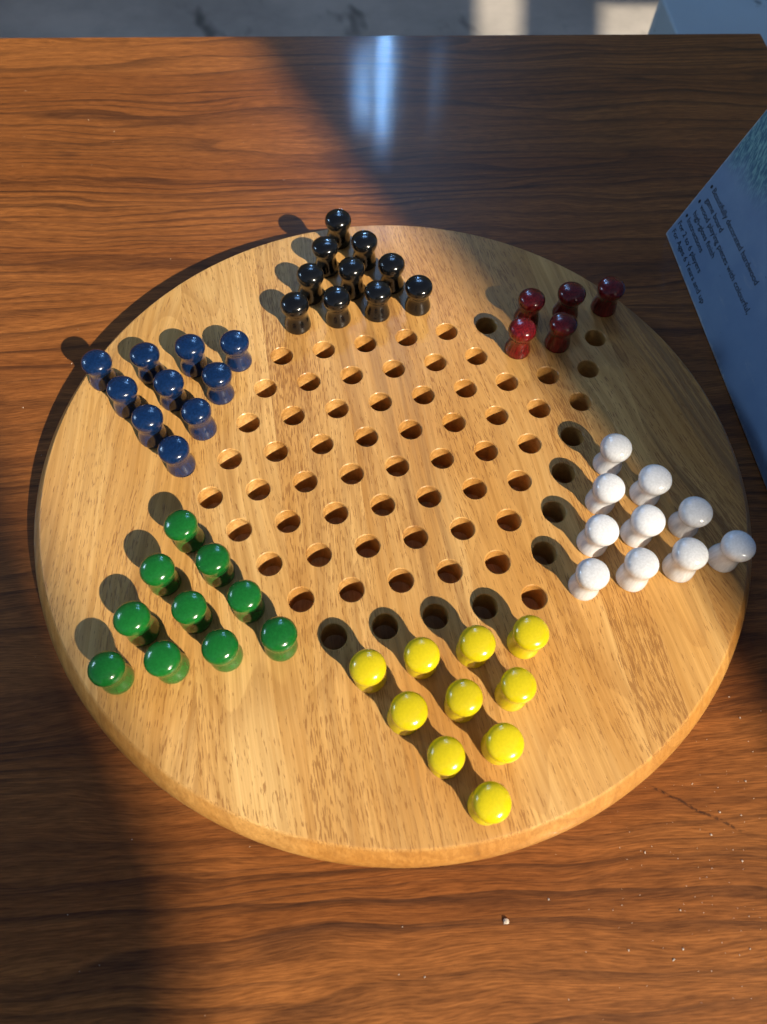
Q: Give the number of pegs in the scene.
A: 55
